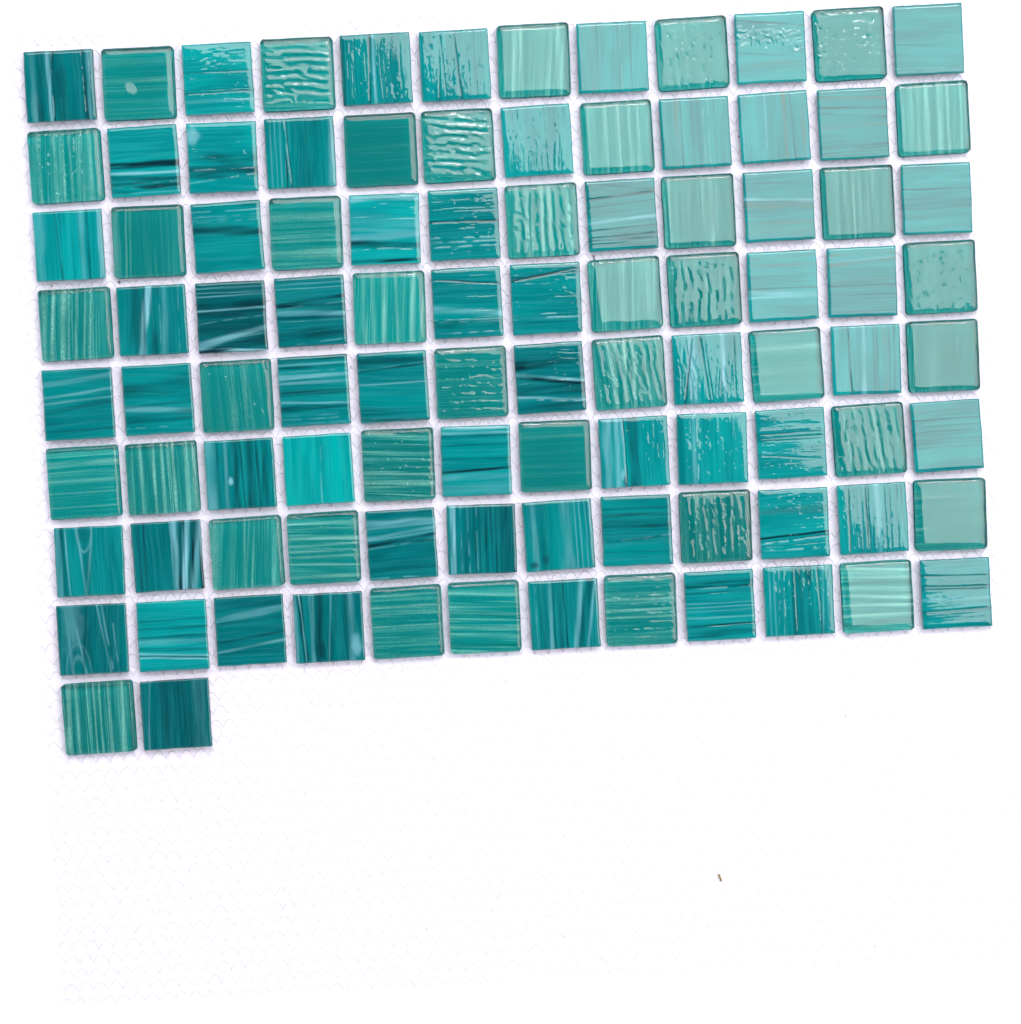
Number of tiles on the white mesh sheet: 98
